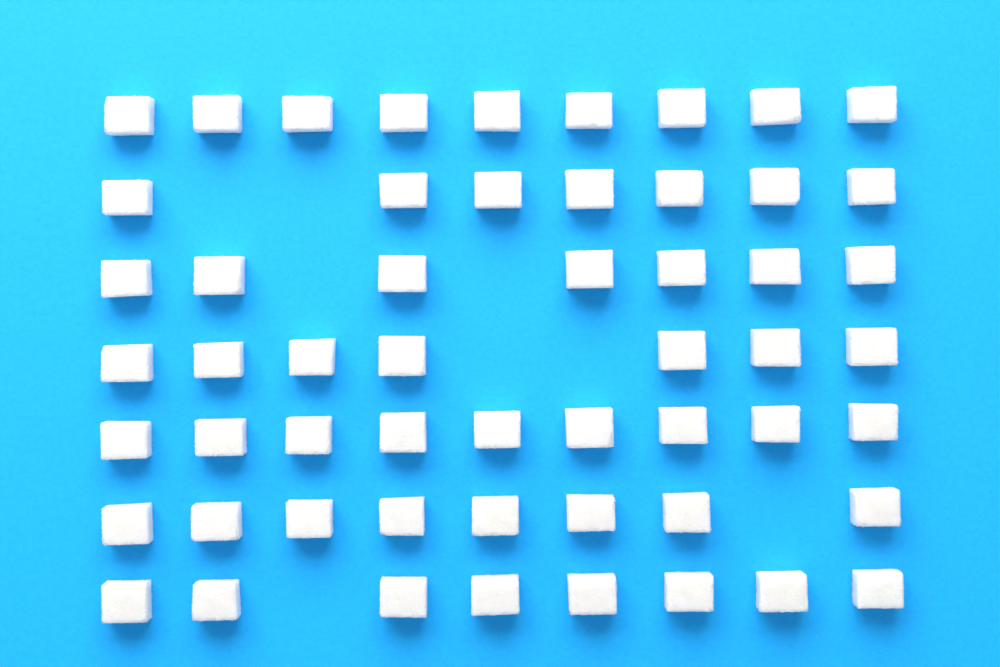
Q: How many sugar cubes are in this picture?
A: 55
